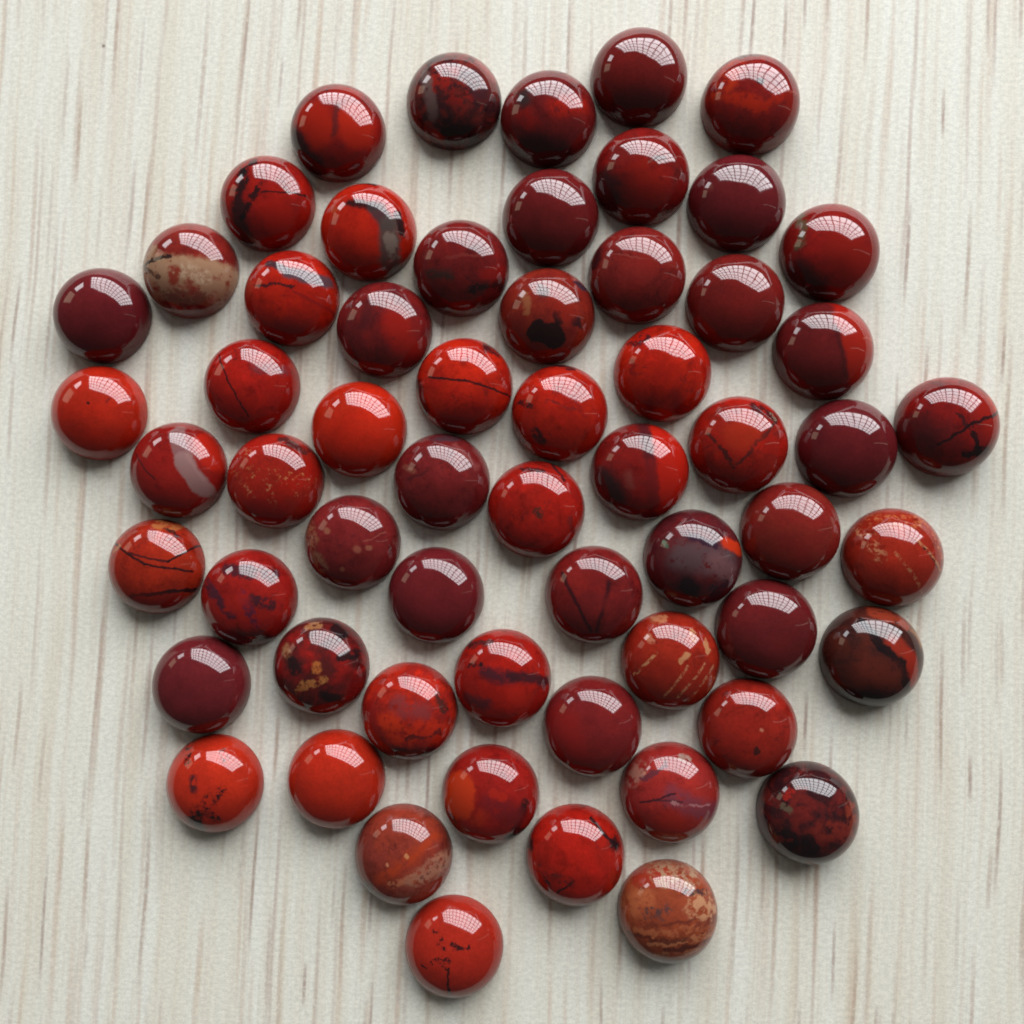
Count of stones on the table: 60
